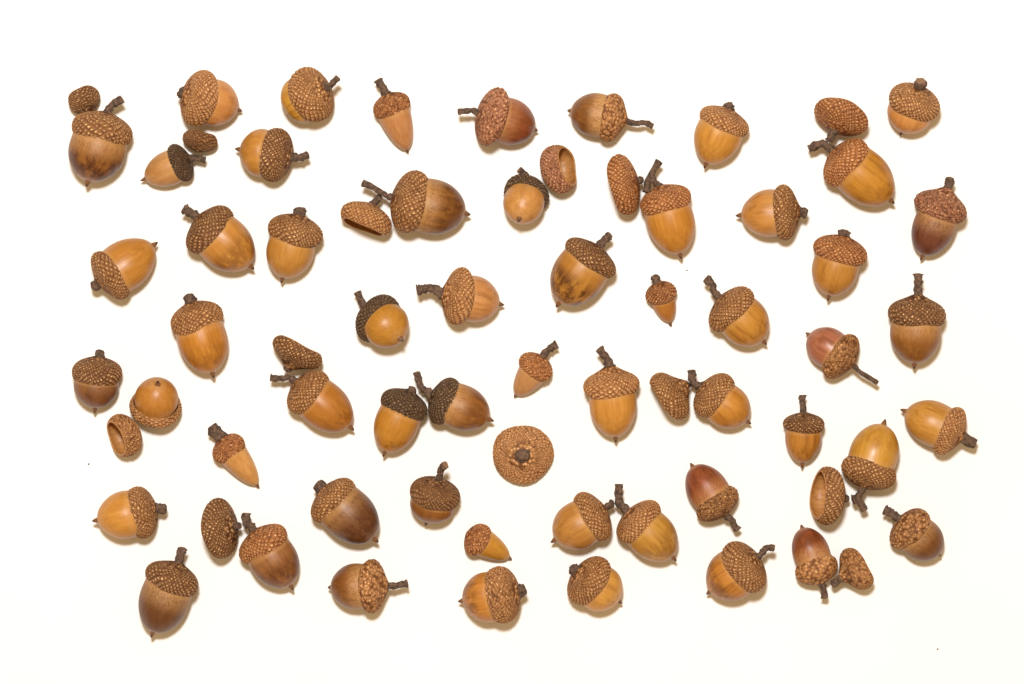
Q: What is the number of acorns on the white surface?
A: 55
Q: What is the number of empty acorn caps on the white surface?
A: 13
